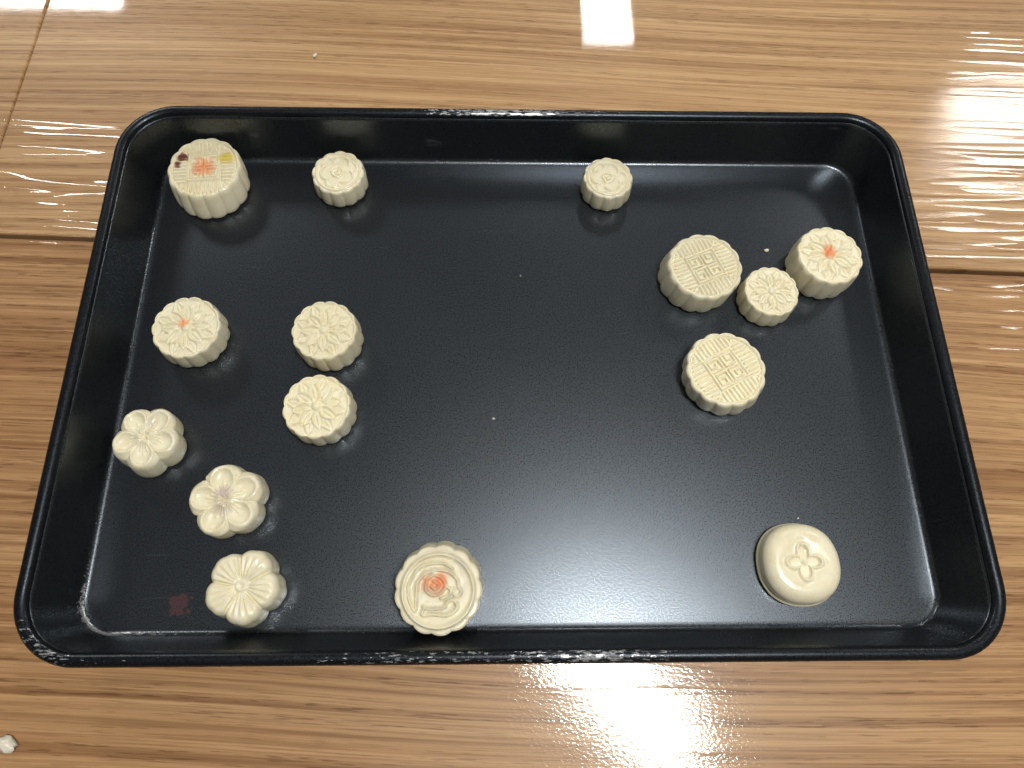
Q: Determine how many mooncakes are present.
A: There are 15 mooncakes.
